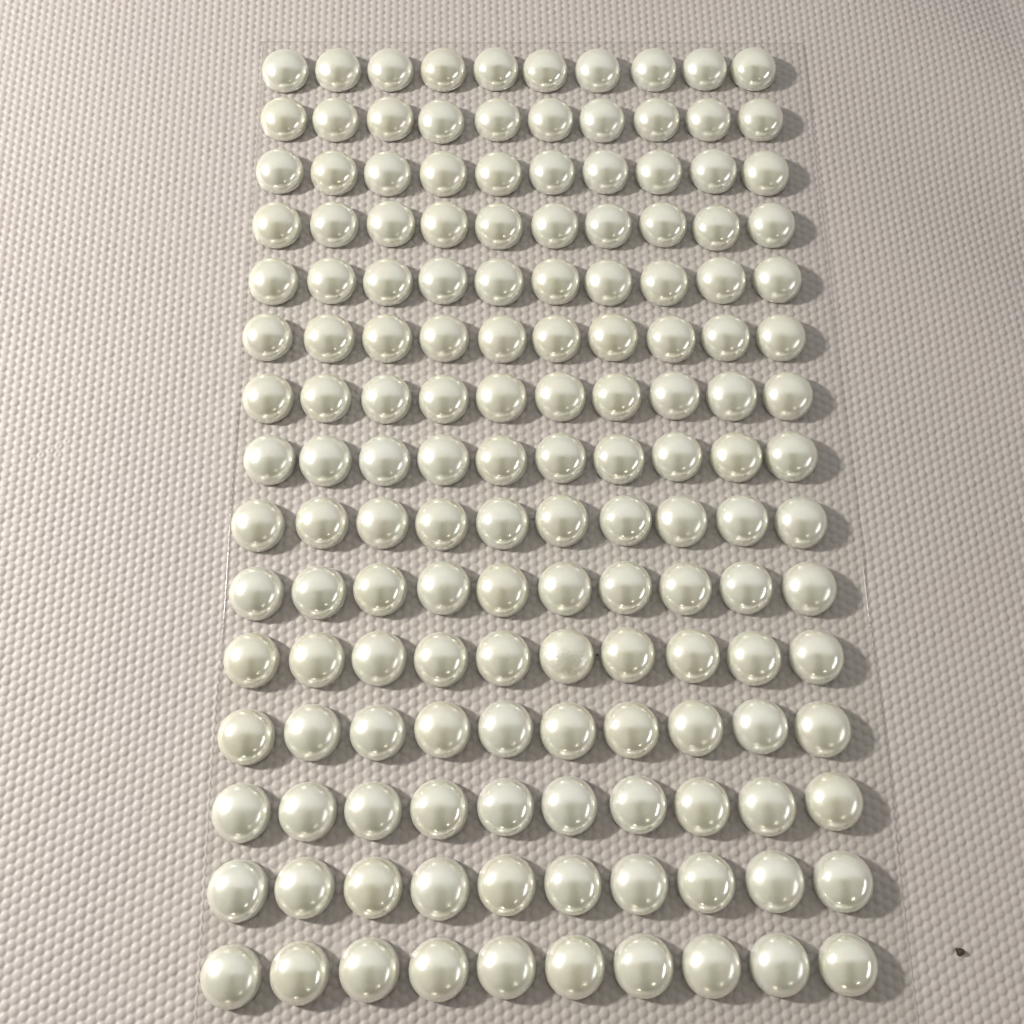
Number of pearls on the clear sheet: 150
